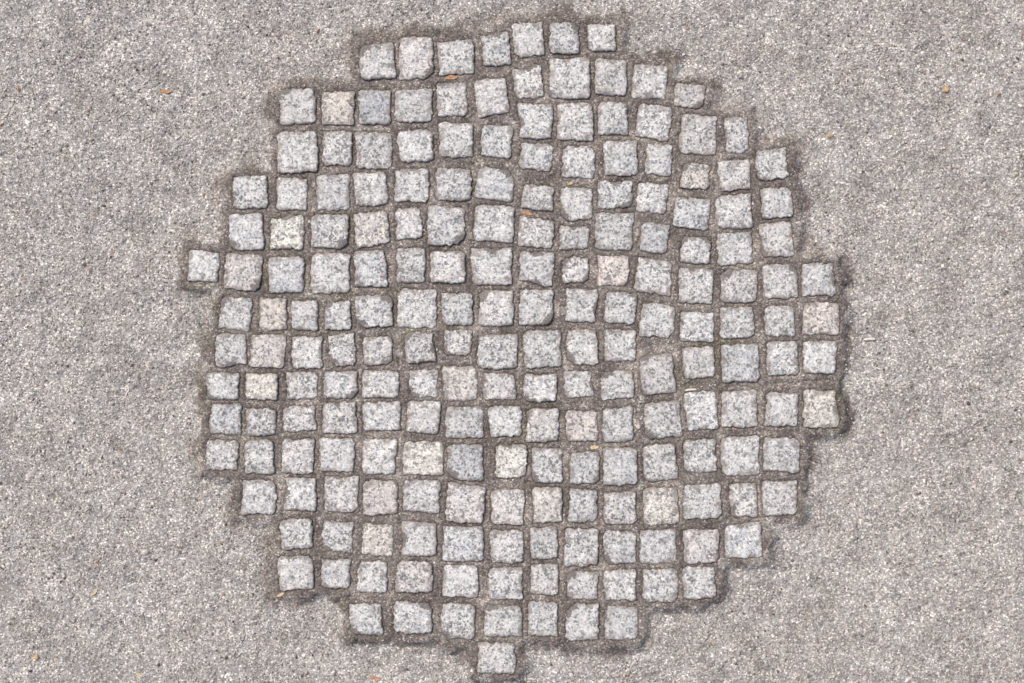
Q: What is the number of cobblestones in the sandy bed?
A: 200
